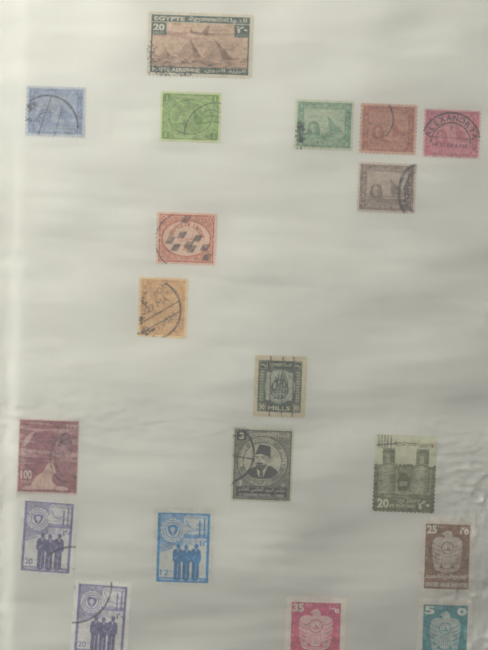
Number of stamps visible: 19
